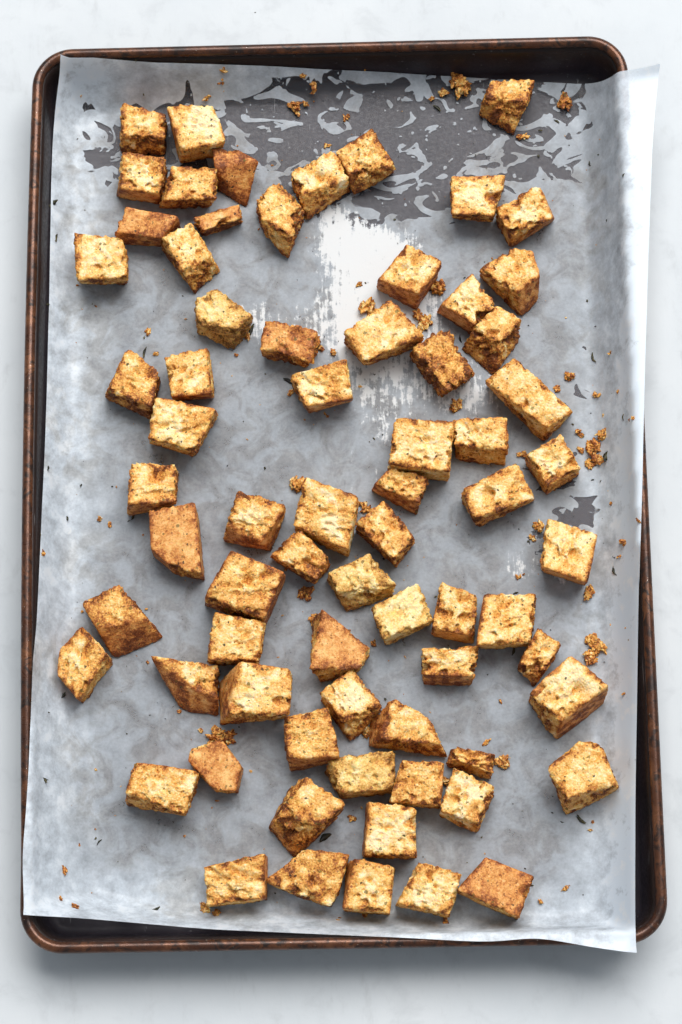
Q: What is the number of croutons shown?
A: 71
